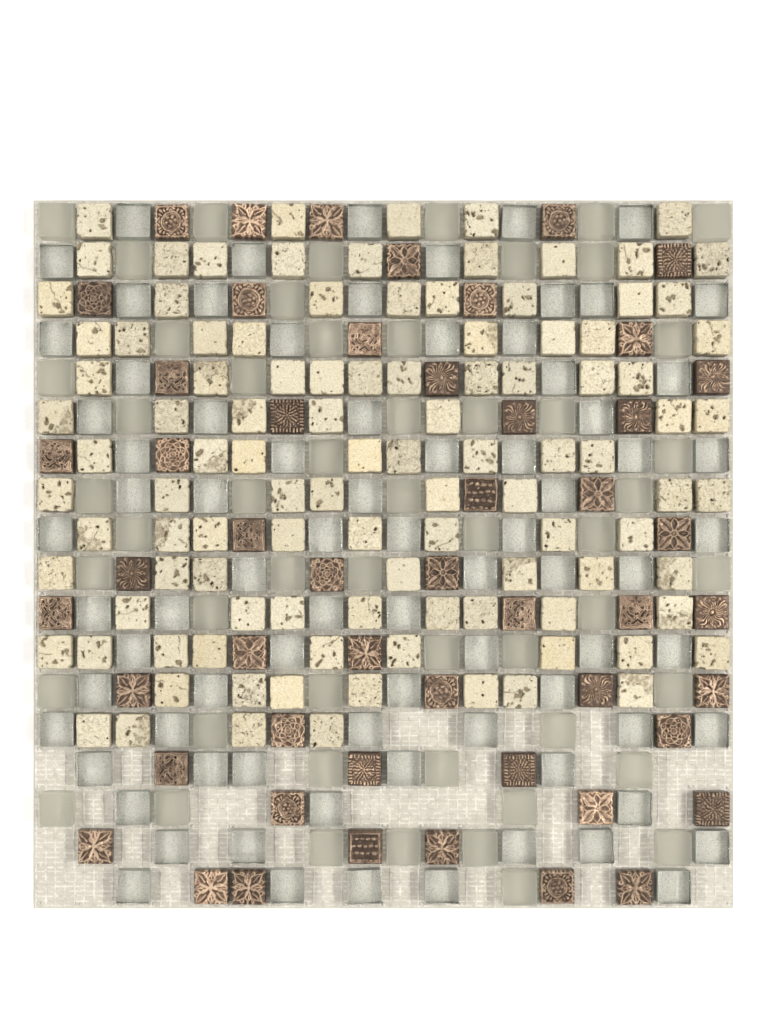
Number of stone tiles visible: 106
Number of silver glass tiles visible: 80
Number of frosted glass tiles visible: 53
